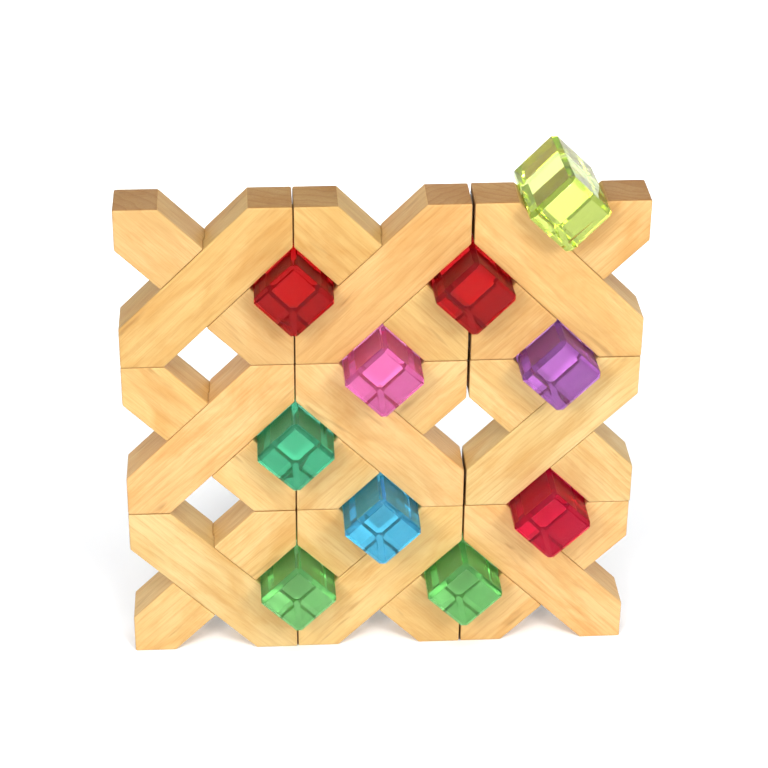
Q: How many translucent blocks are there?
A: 10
